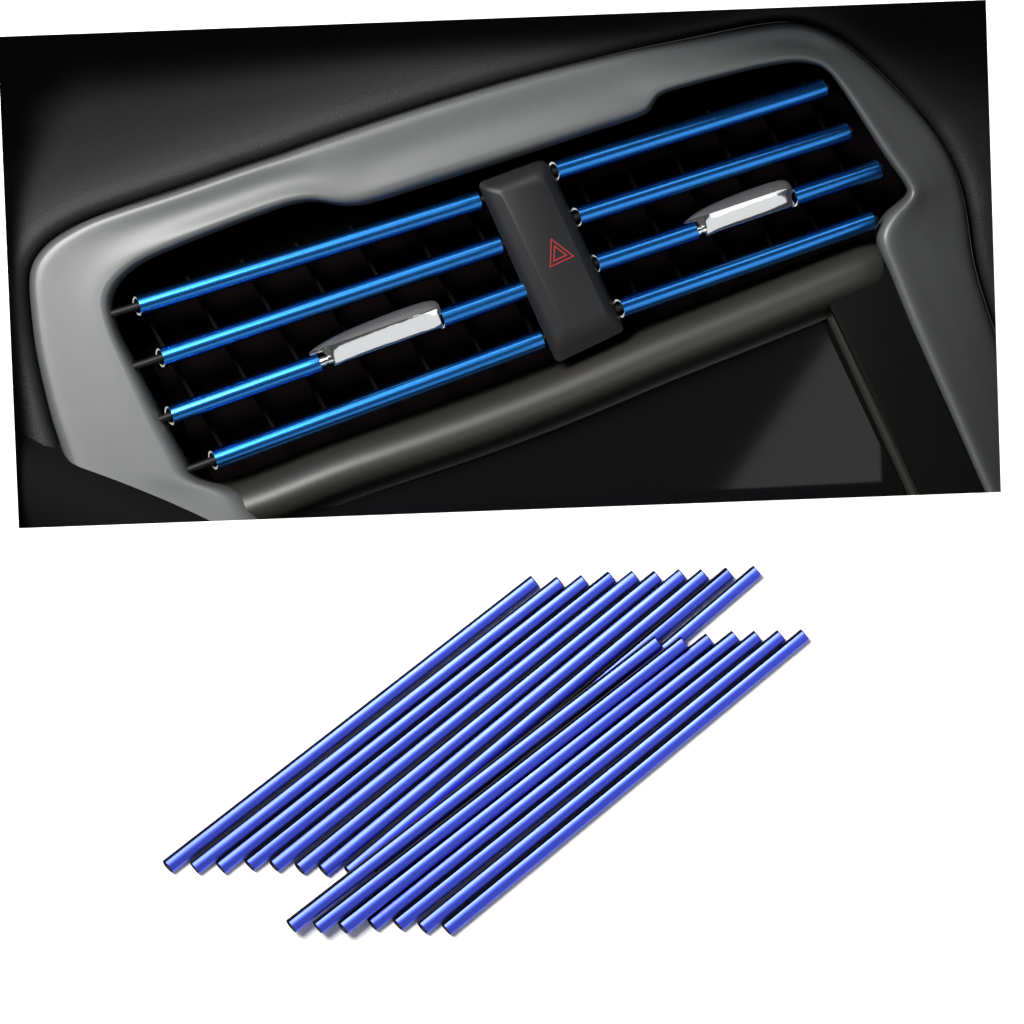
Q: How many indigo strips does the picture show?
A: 17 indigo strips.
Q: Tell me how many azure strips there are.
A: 10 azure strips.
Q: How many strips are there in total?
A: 27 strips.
